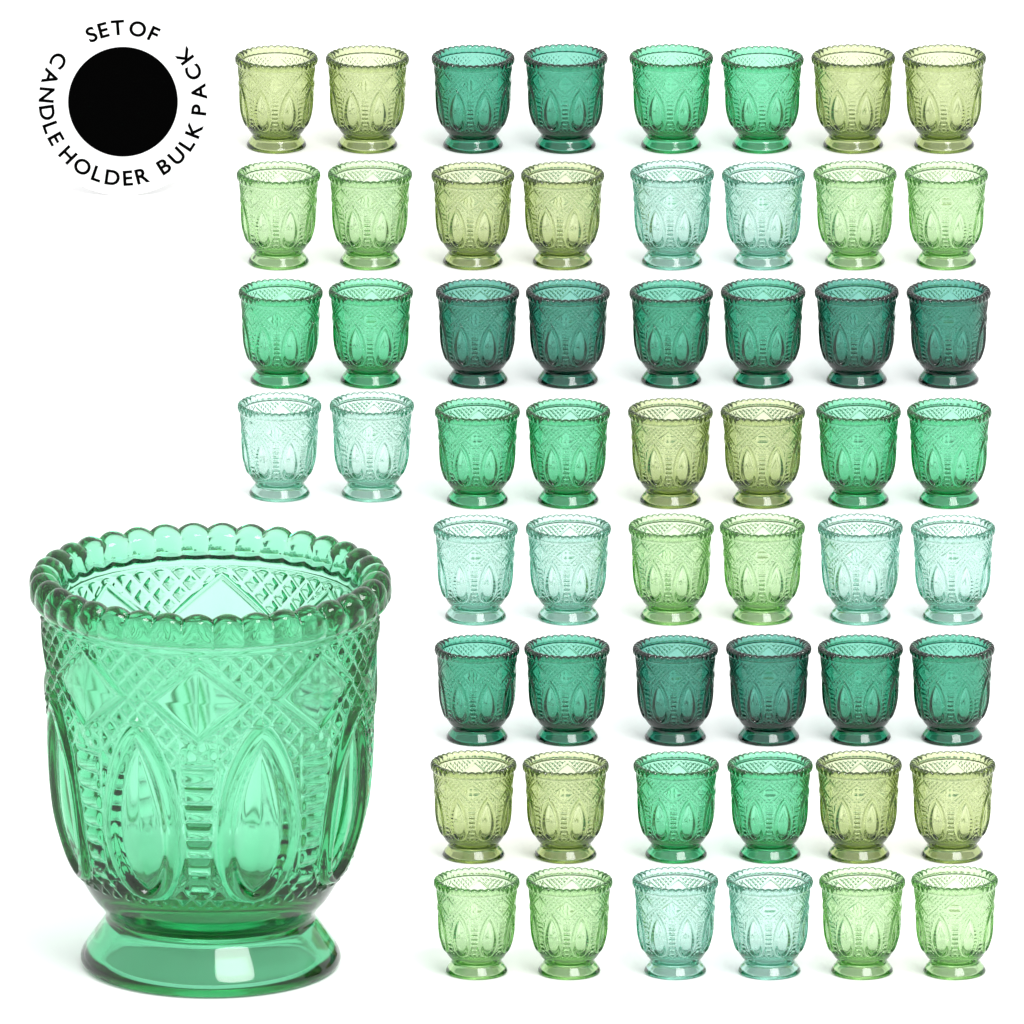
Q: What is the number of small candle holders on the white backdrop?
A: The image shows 56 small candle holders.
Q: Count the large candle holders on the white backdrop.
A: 1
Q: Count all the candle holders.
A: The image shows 57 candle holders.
